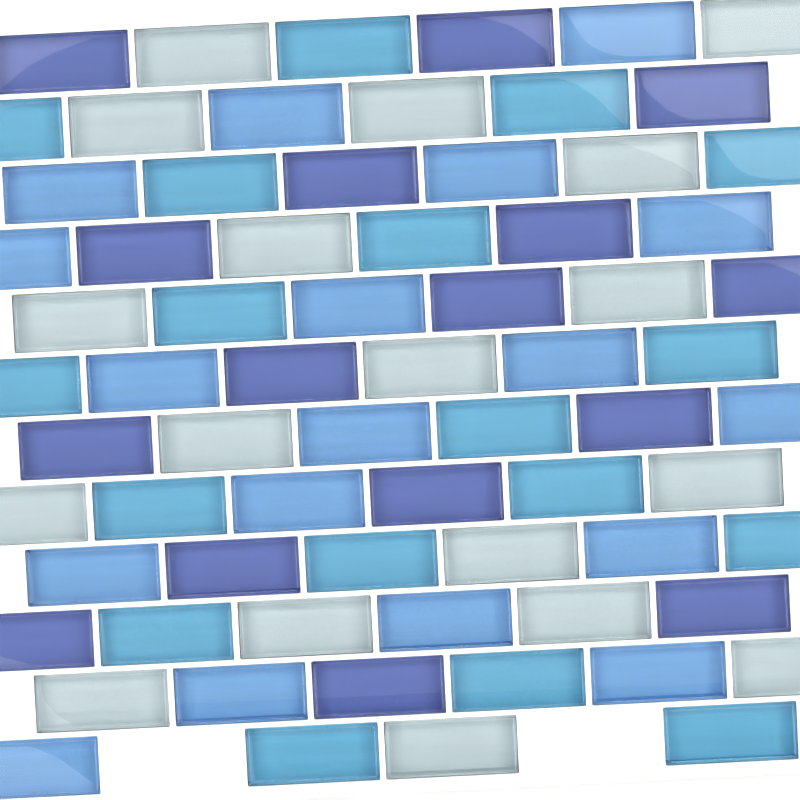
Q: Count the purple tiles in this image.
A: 16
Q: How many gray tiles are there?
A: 18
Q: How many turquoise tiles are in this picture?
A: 18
